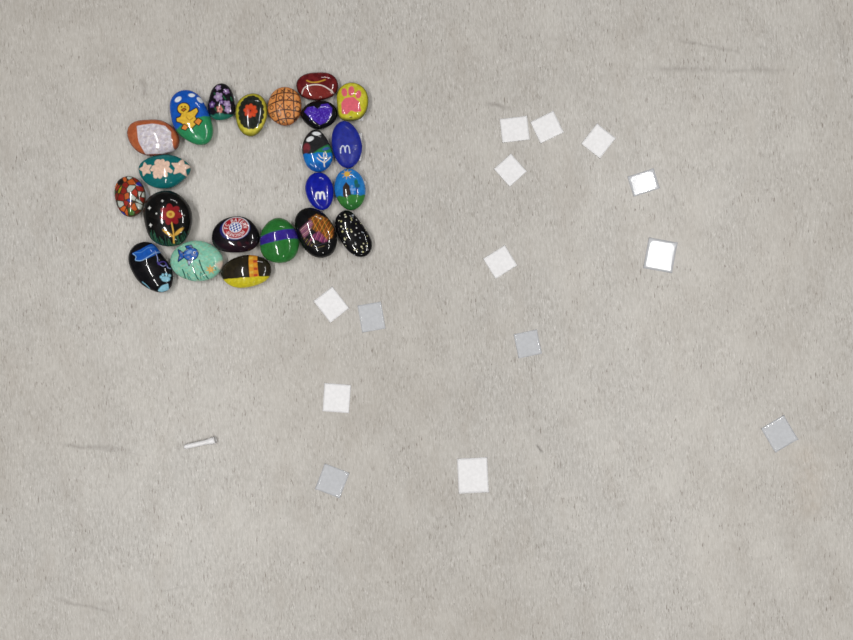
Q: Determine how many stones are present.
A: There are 22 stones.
